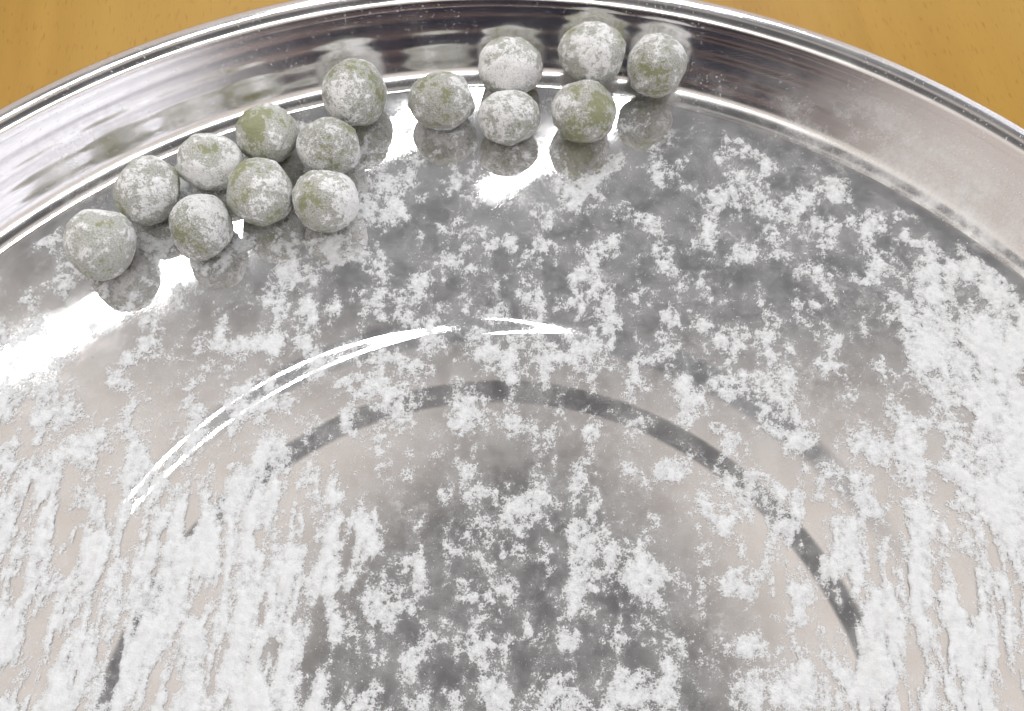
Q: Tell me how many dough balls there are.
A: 15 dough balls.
